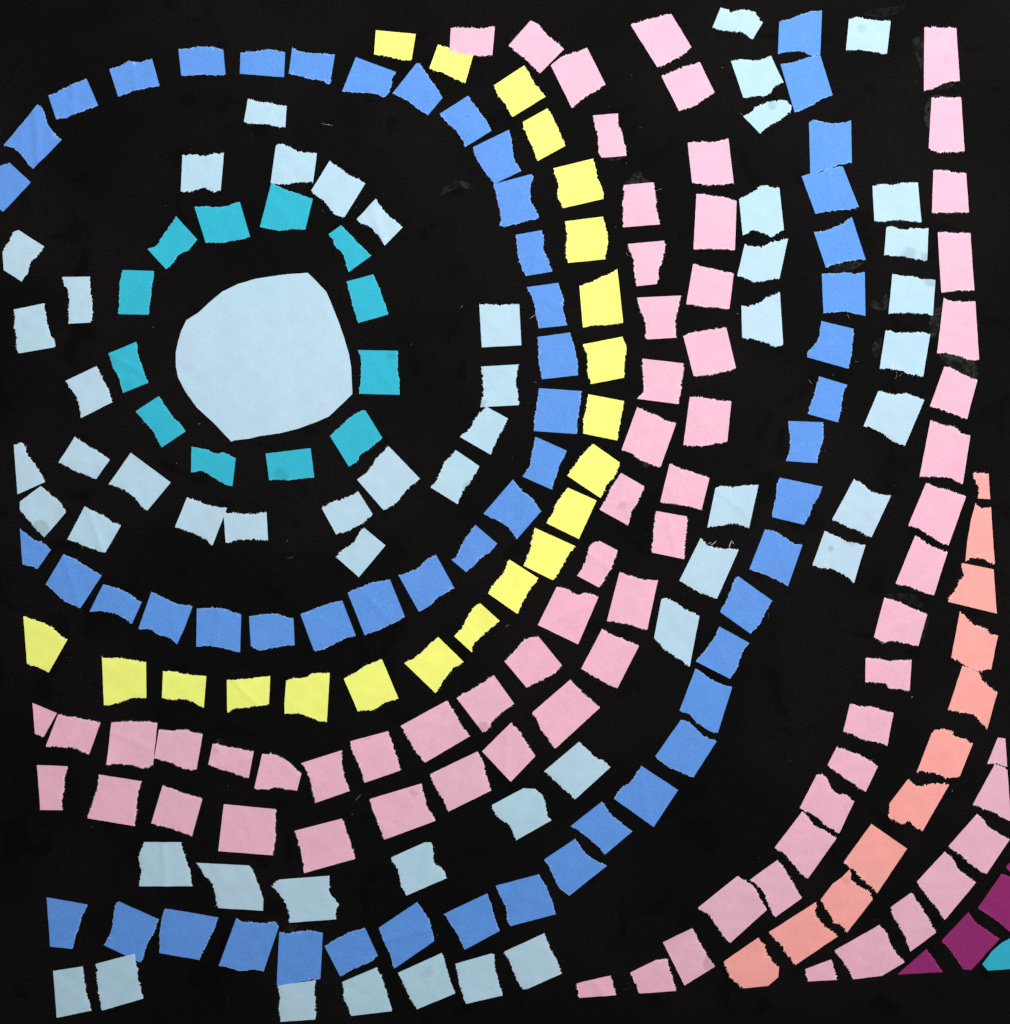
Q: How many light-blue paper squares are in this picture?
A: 53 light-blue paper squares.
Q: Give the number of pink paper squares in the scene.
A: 70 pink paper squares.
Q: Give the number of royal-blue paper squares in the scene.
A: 55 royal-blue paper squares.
